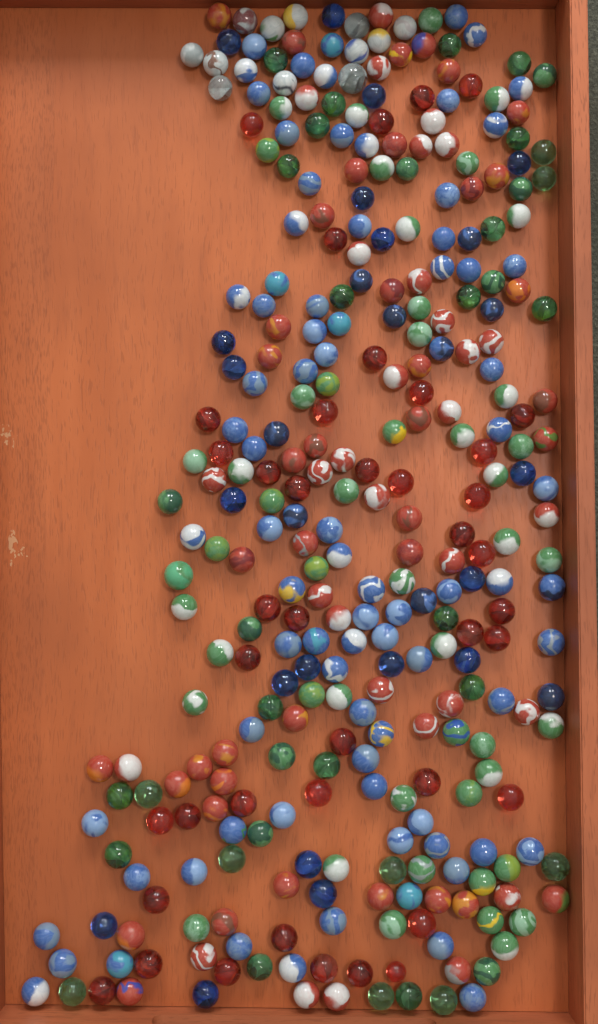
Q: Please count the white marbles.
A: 12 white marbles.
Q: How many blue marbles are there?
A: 109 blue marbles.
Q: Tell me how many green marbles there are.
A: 86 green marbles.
